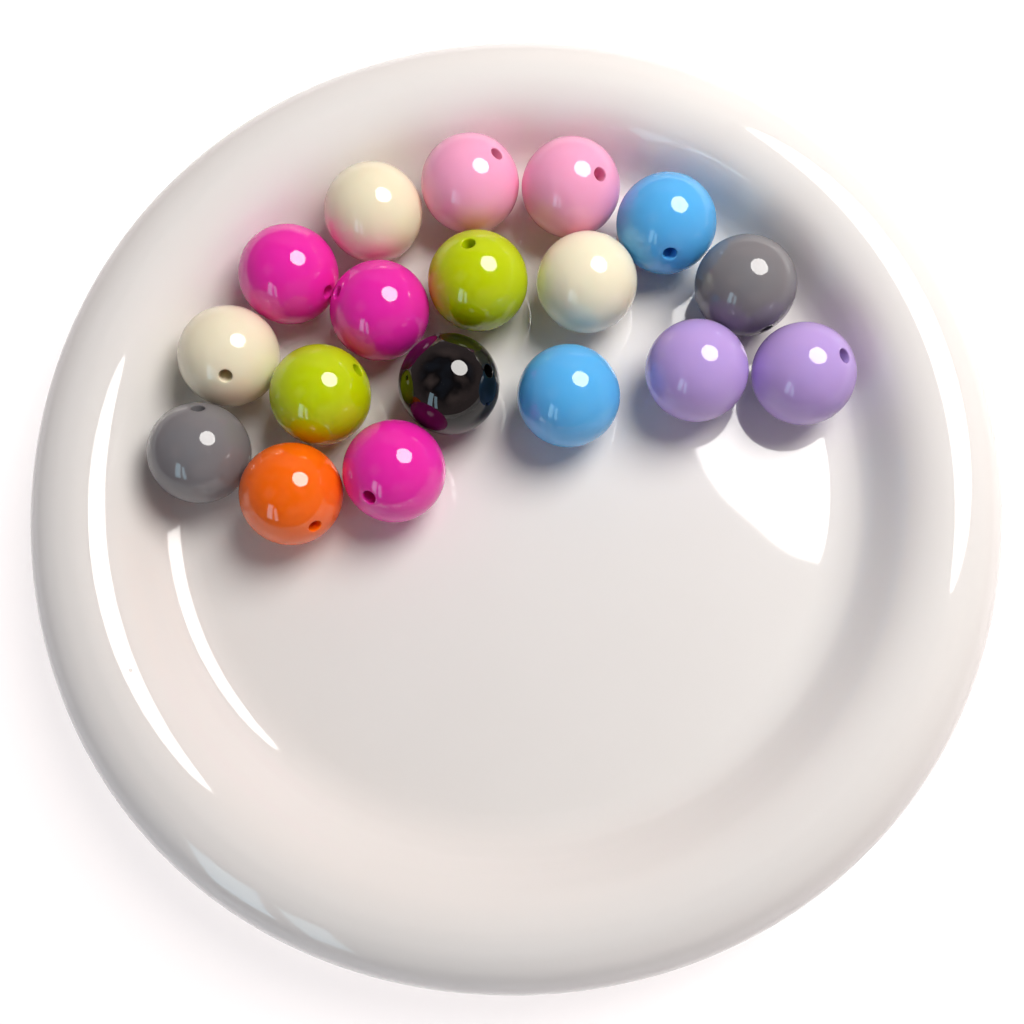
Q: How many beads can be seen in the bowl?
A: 18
